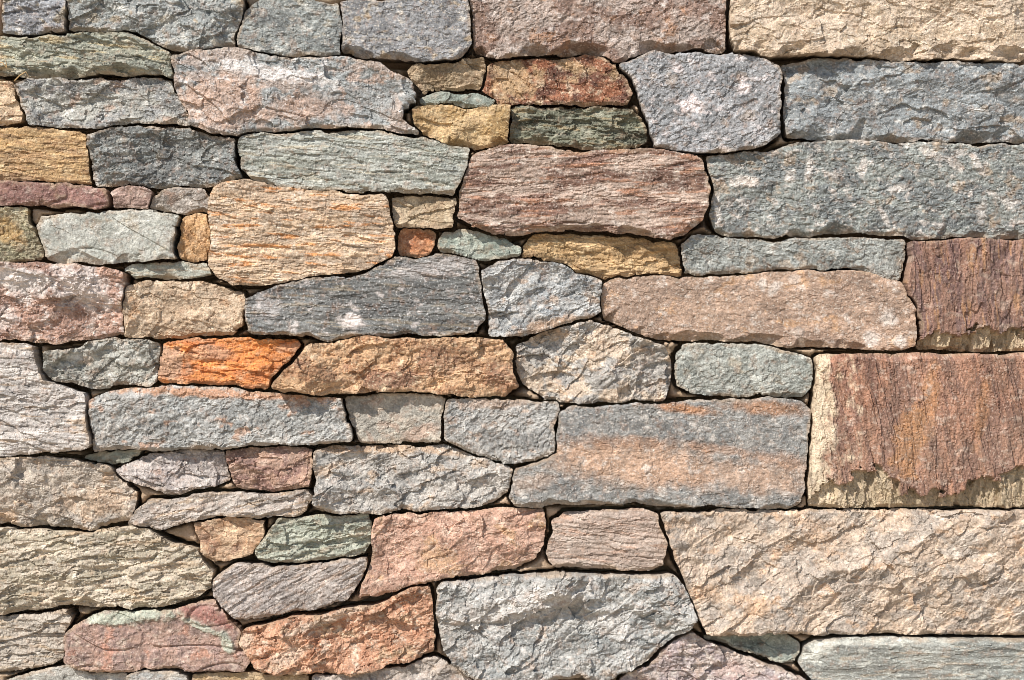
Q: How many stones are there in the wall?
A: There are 76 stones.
